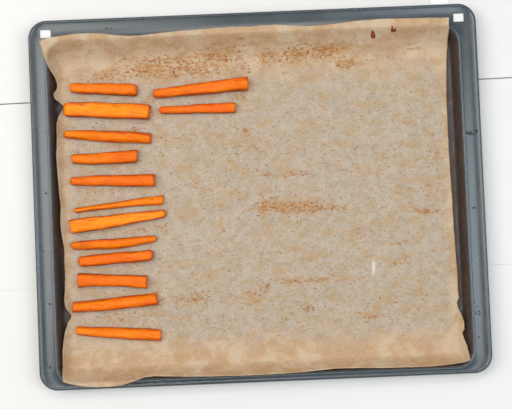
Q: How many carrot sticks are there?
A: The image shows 14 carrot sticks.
